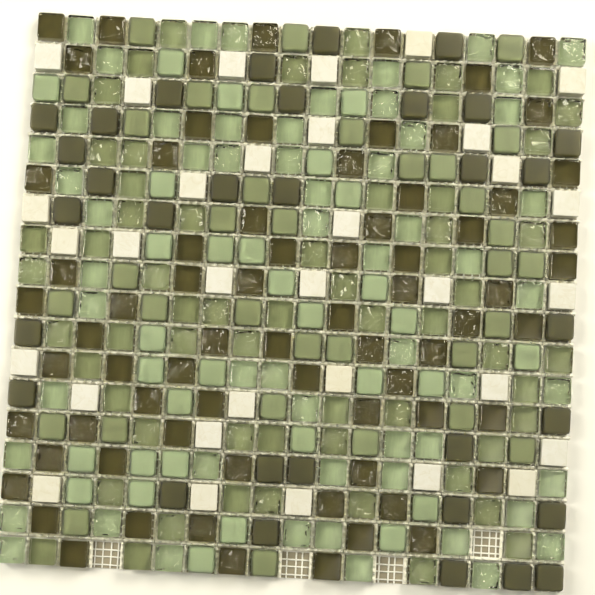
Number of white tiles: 32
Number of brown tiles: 104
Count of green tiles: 184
